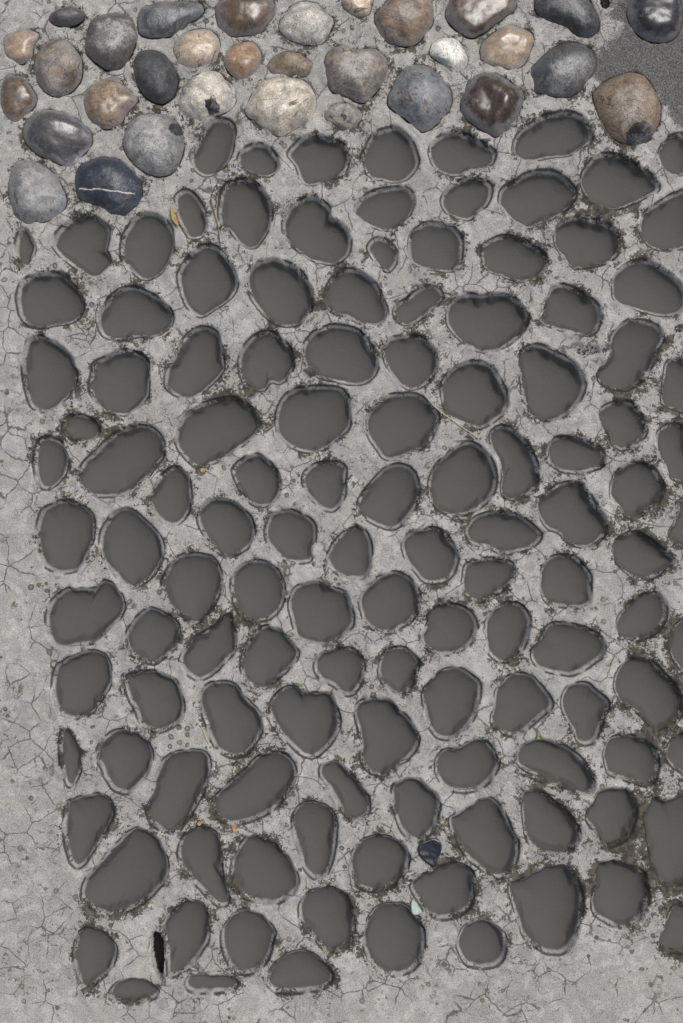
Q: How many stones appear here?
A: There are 32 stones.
